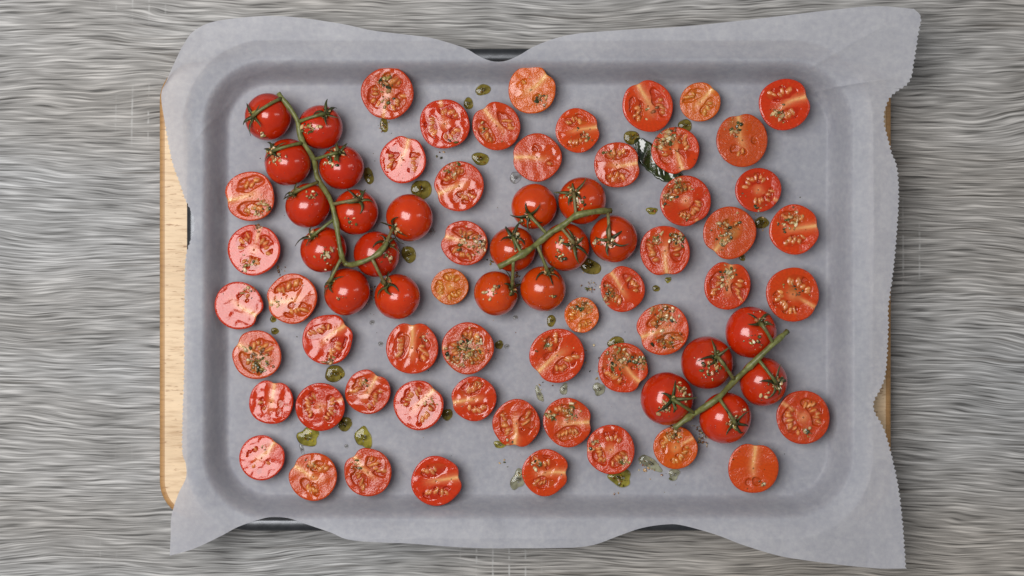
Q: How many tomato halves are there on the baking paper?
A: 52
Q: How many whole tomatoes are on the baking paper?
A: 23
